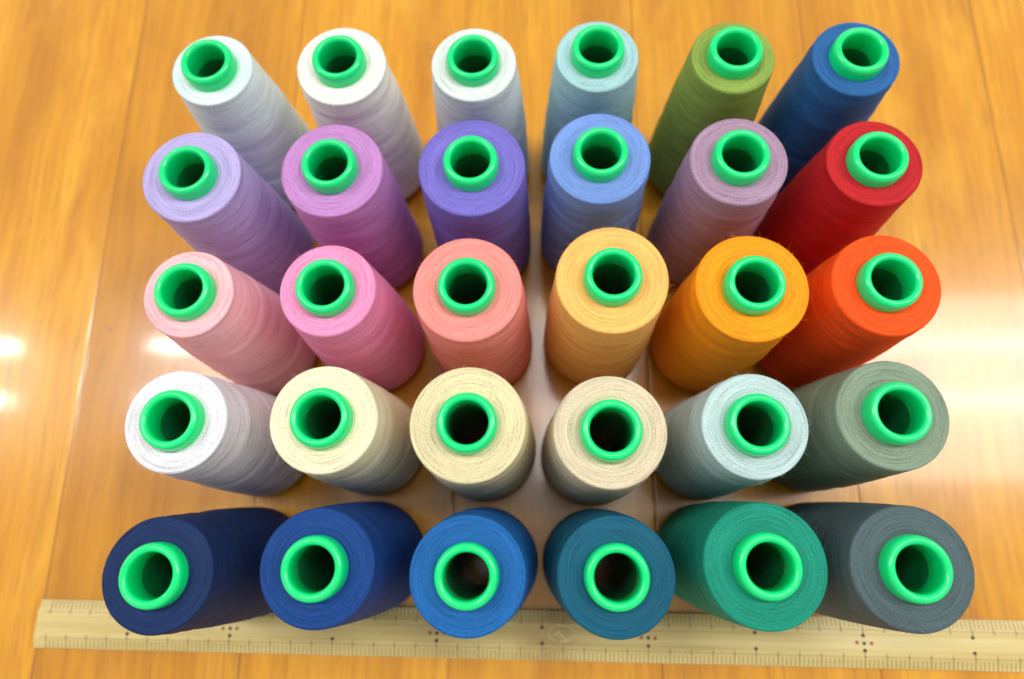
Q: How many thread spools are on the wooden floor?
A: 30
